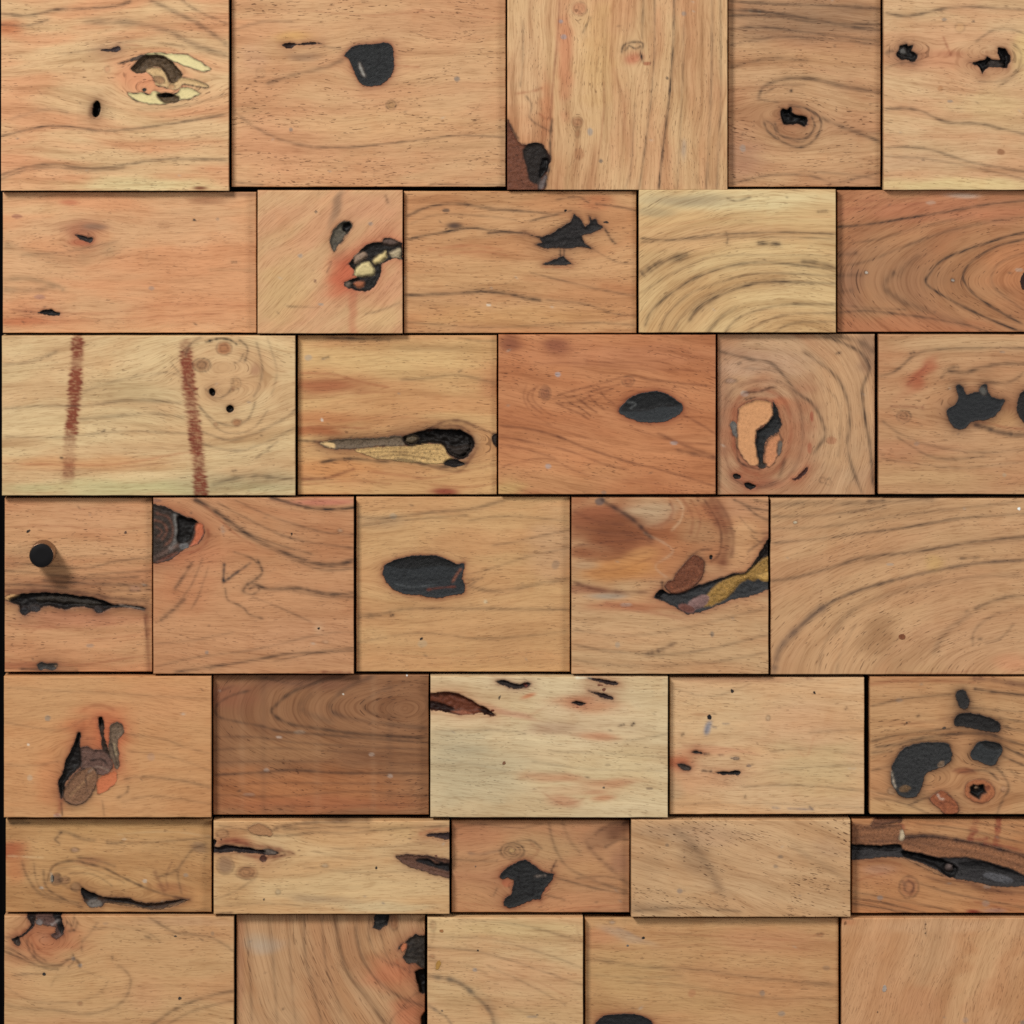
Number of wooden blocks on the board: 35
